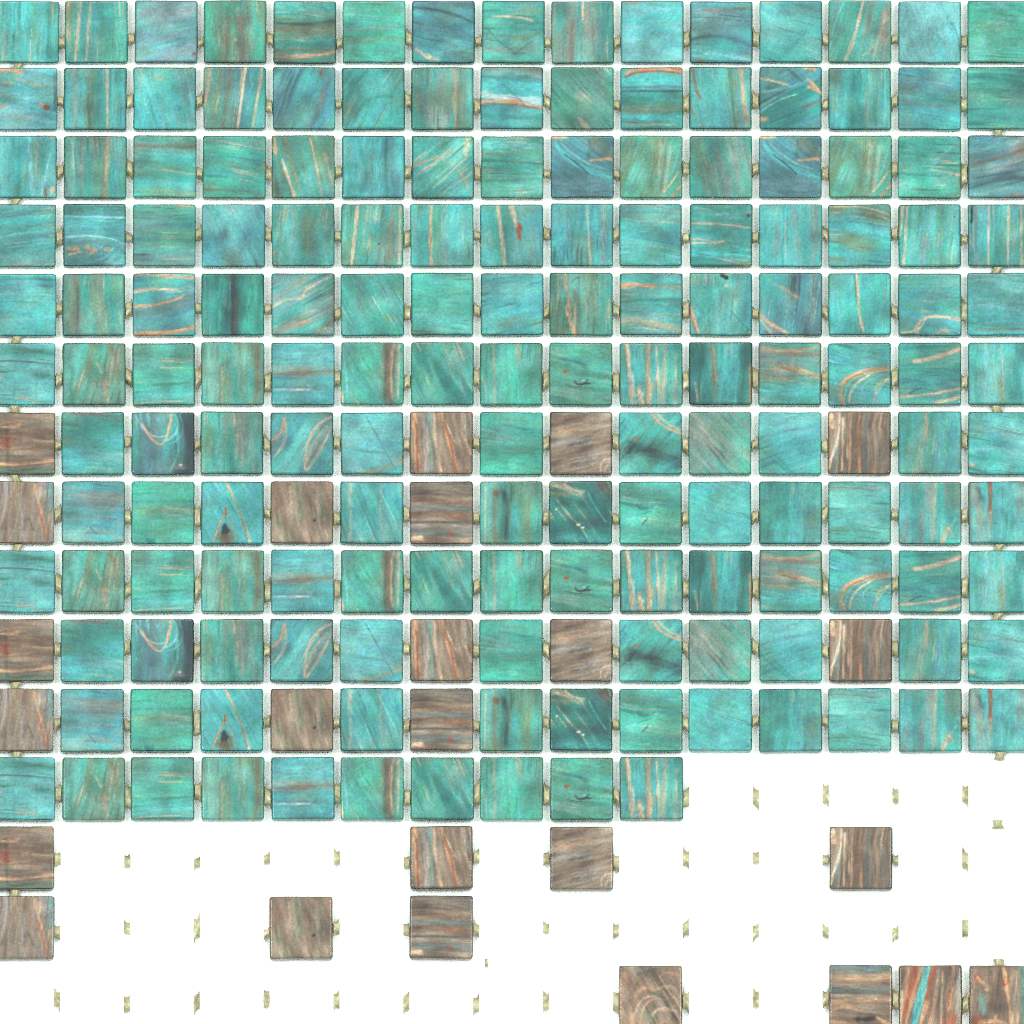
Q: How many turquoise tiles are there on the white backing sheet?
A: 161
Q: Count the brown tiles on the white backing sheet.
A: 25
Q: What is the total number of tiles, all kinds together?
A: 186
